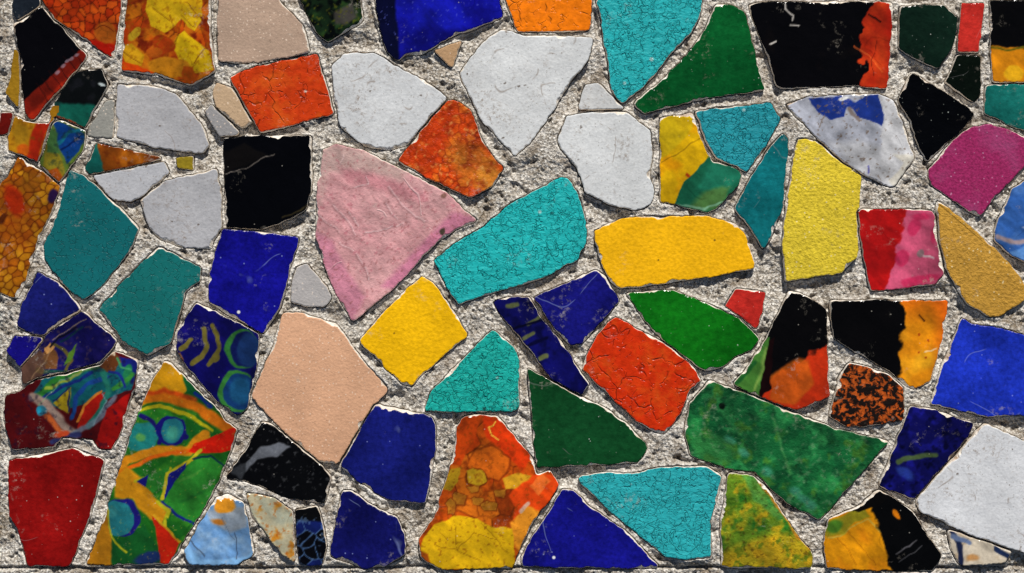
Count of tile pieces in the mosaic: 90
